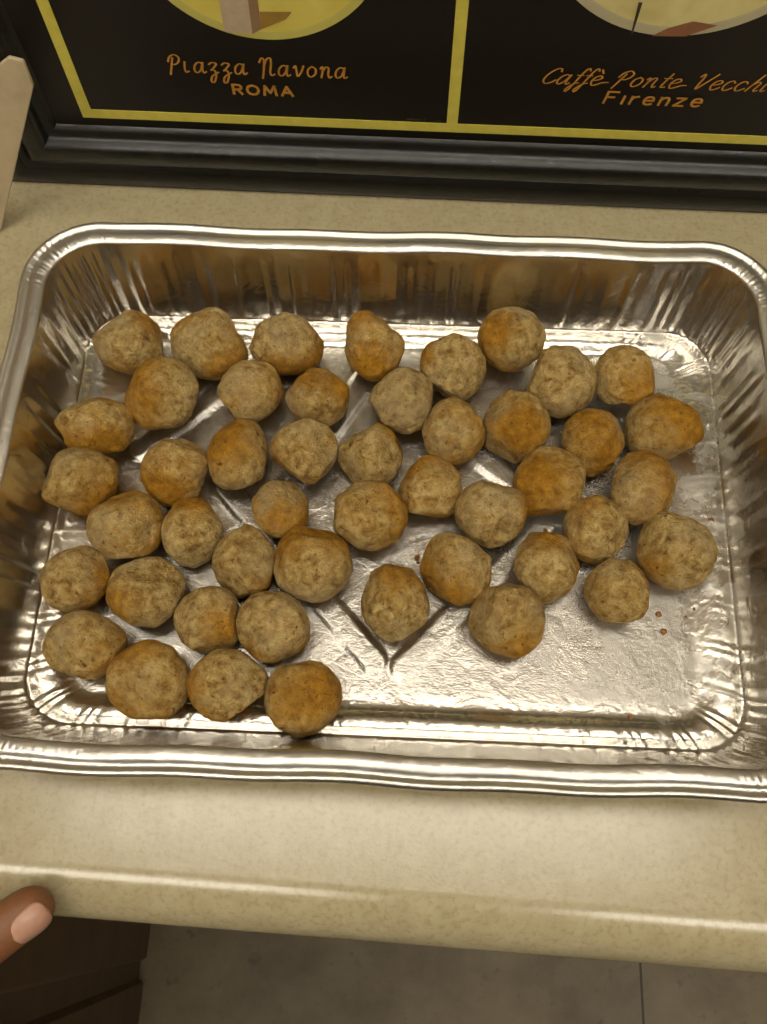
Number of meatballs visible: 47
